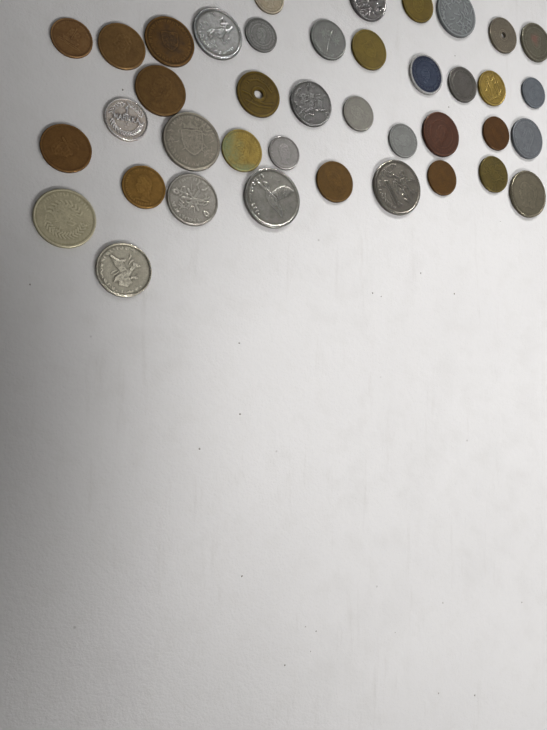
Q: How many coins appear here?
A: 40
